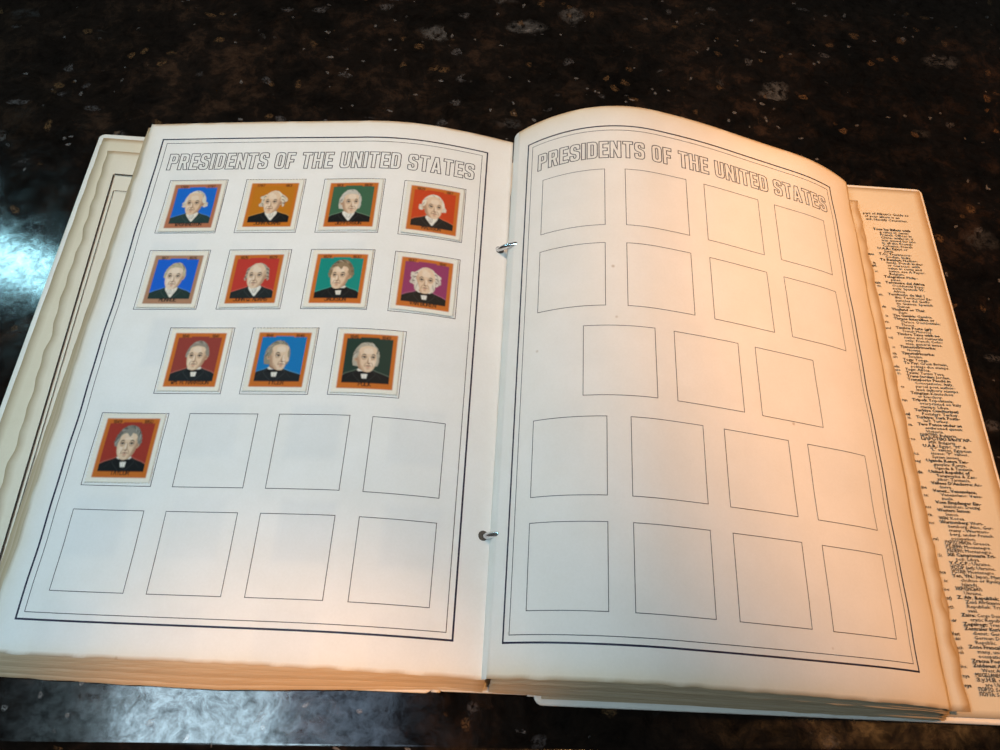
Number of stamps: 12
